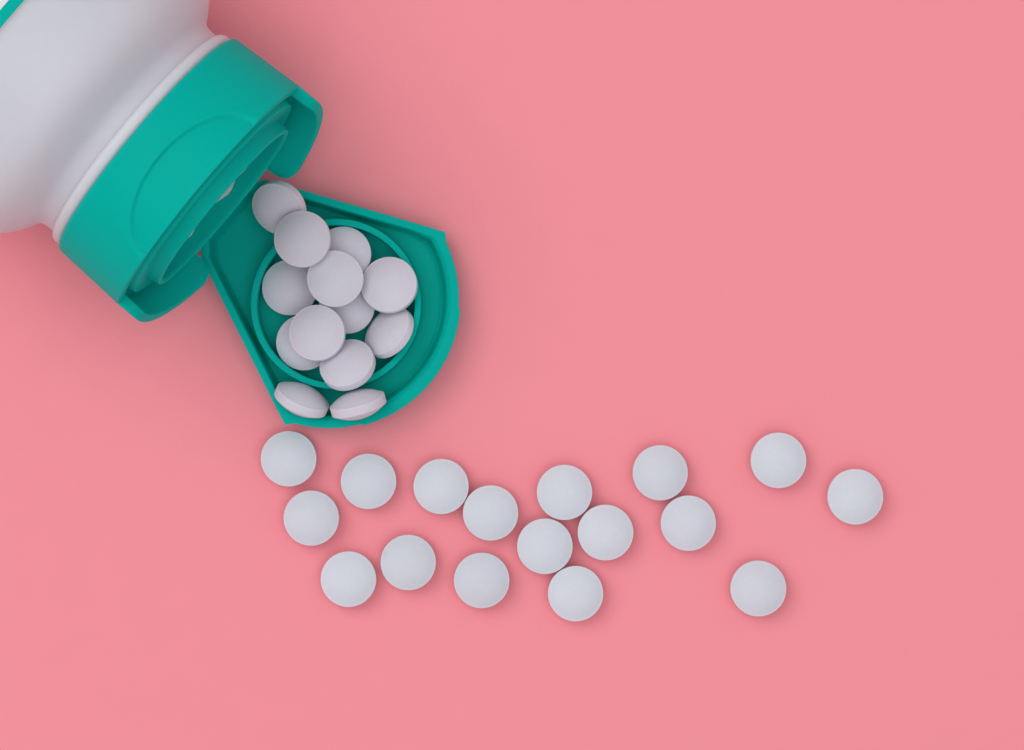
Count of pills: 30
